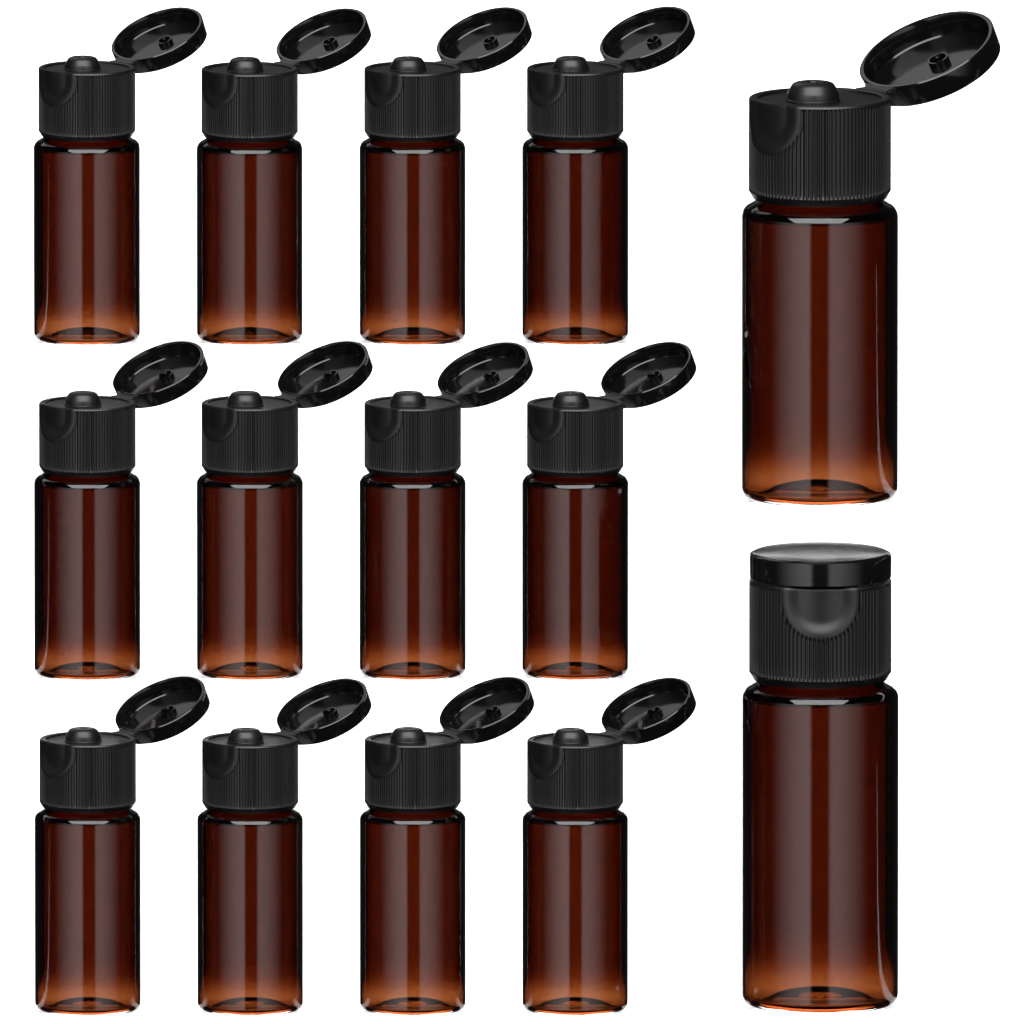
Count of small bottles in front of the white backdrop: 12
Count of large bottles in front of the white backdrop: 2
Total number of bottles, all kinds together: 14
